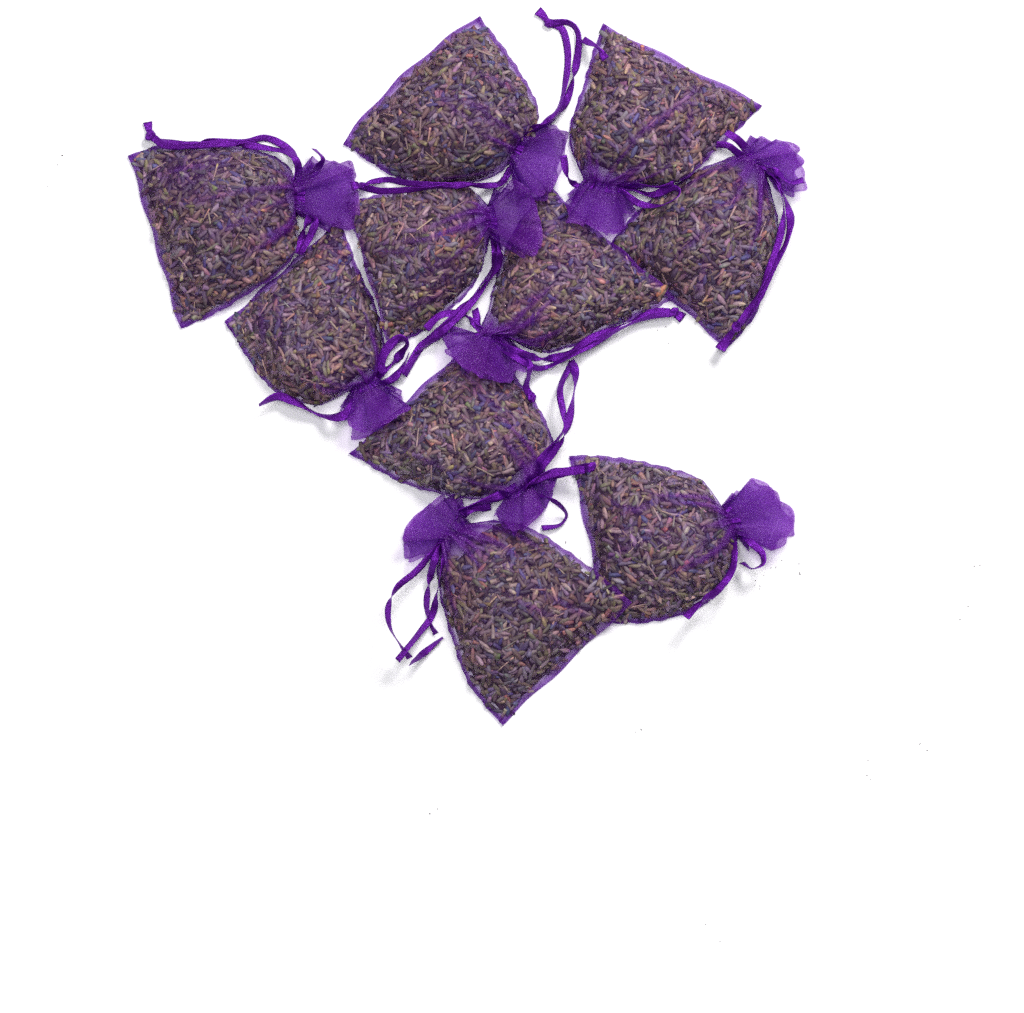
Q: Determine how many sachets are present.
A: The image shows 10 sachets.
